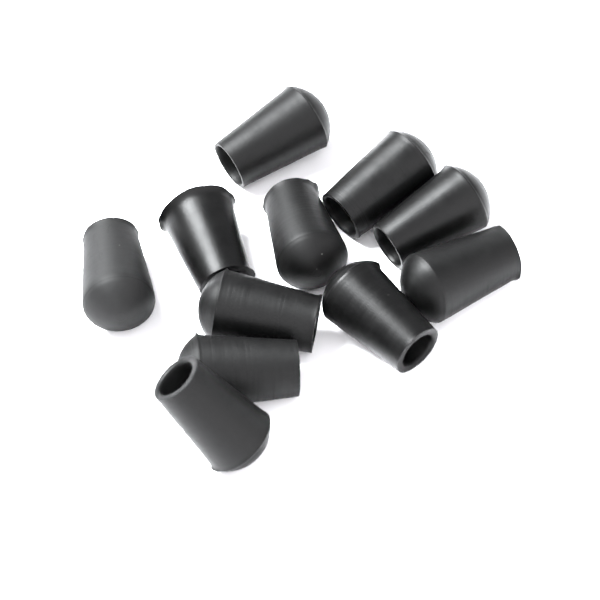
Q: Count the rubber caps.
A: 11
